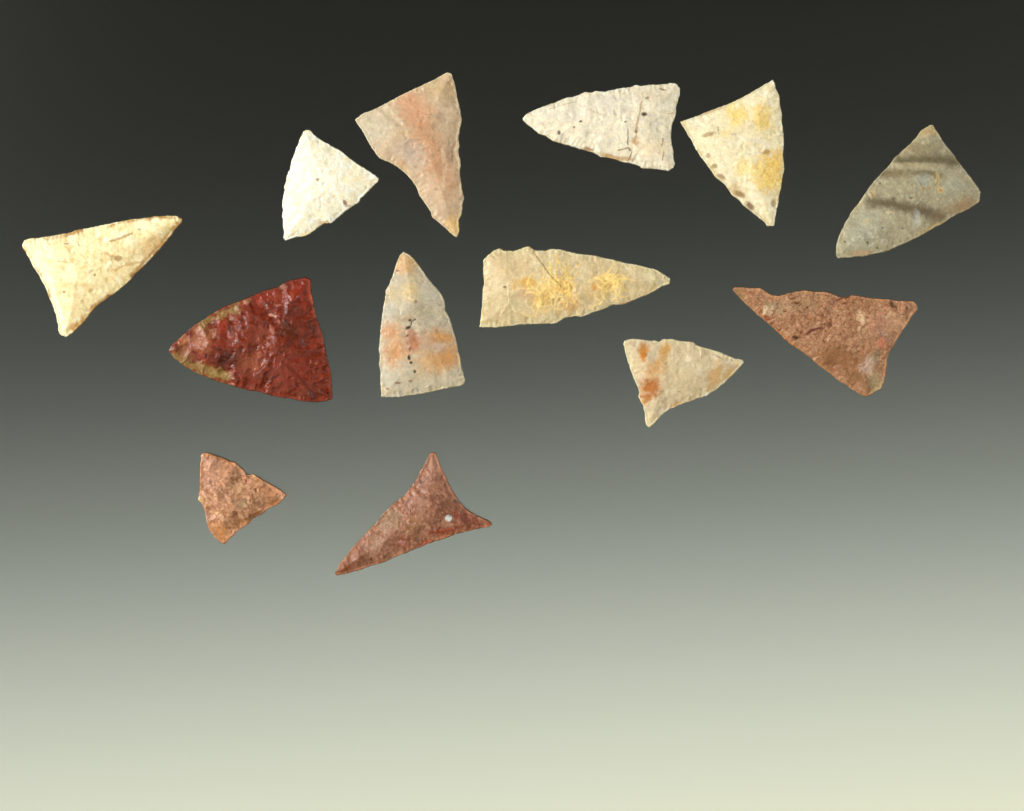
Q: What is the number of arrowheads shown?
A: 13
